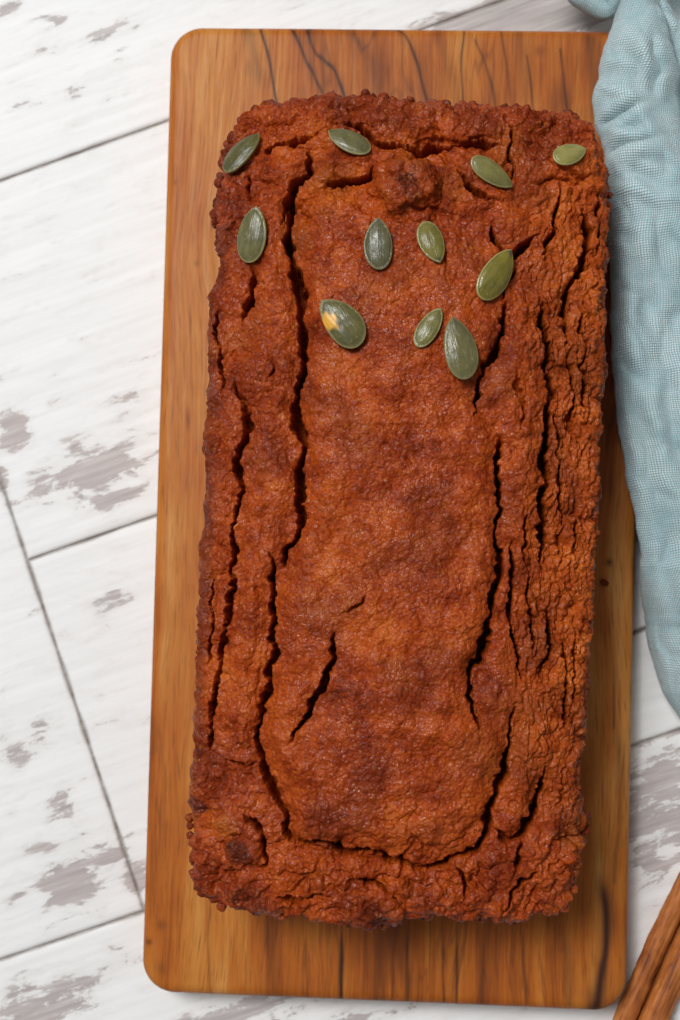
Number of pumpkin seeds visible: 11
